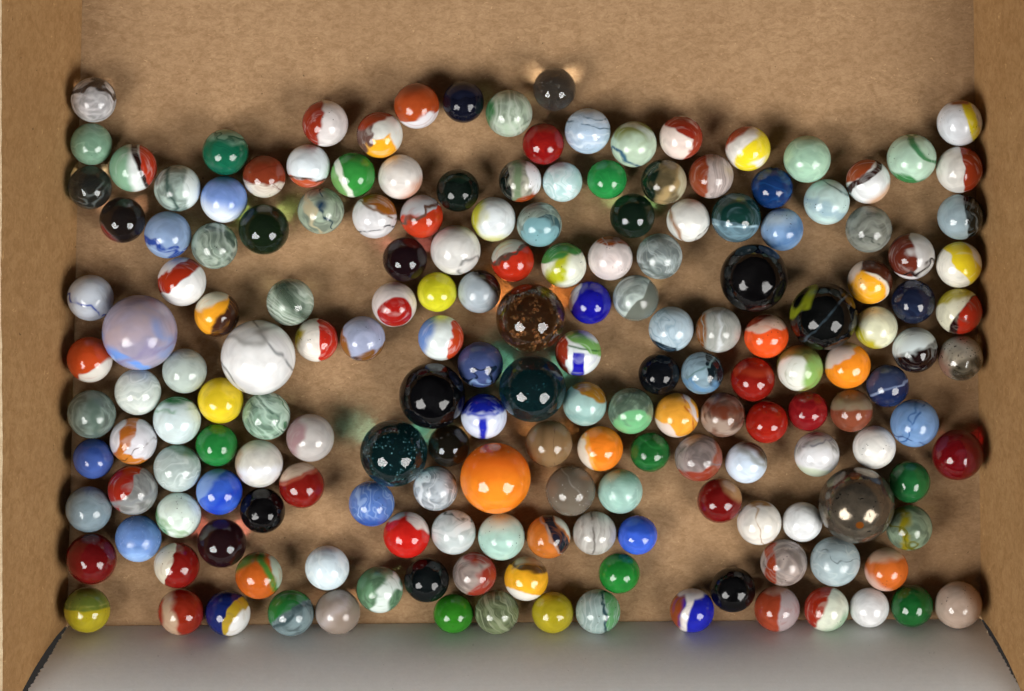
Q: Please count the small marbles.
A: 169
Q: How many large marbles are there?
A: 10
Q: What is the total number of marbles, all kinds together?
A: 179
